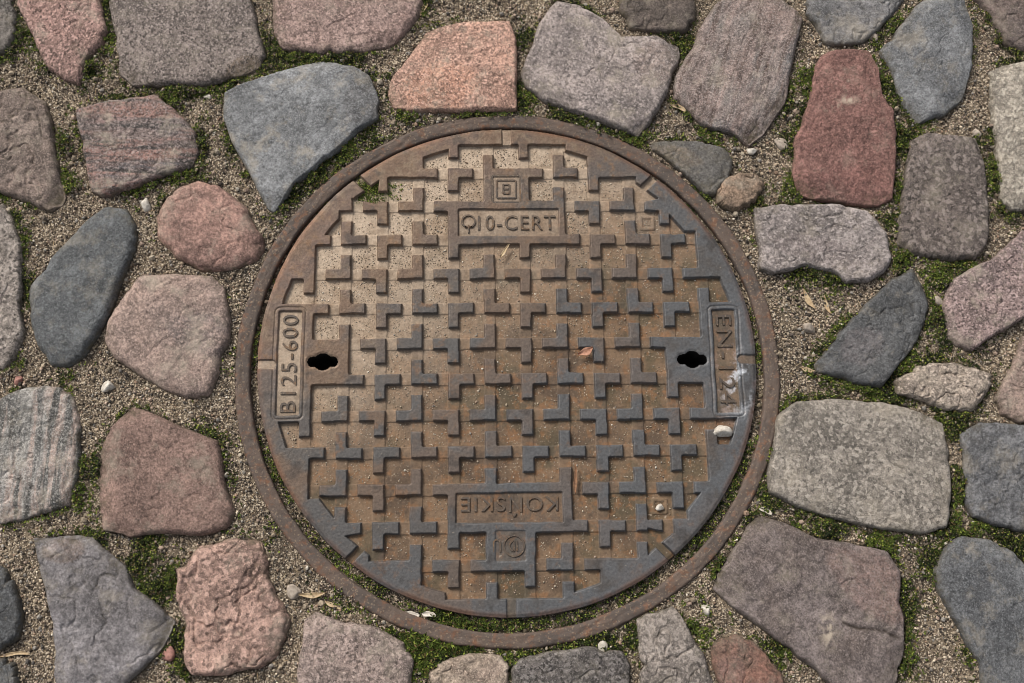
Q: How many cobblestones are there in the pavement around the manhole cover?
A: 43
